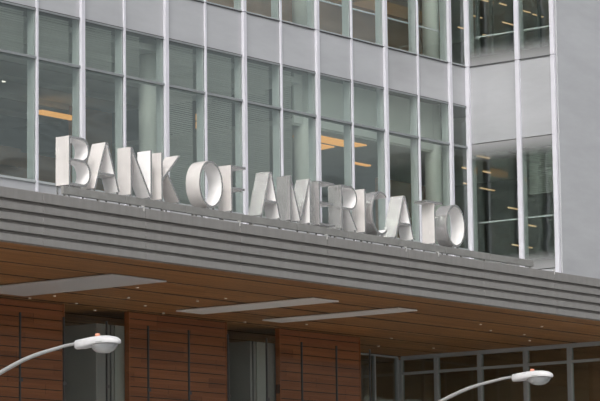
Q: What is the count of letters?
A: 15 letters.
